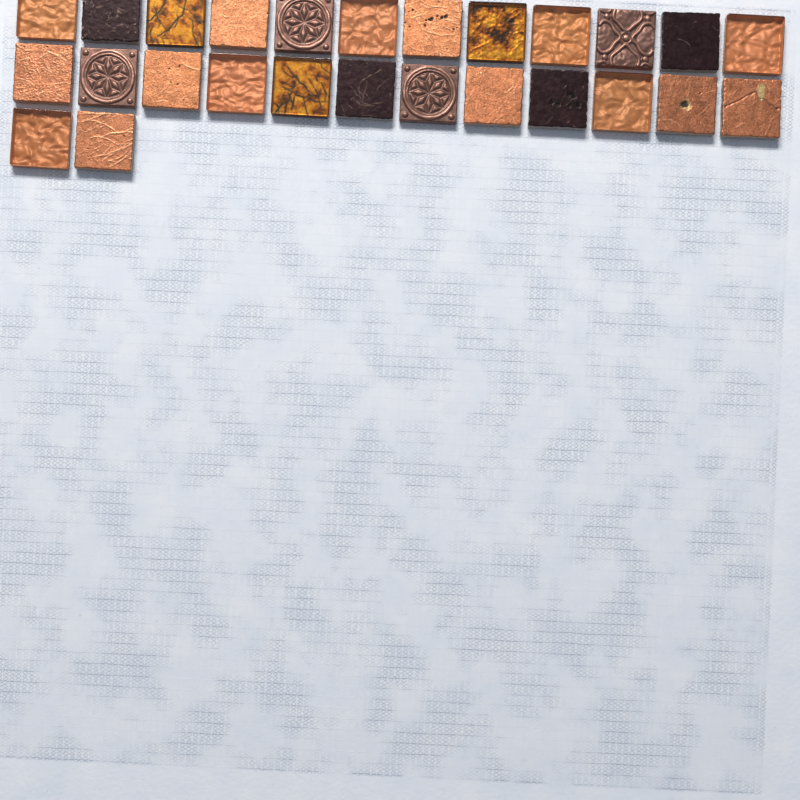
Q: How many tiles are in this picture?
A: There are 26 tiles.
